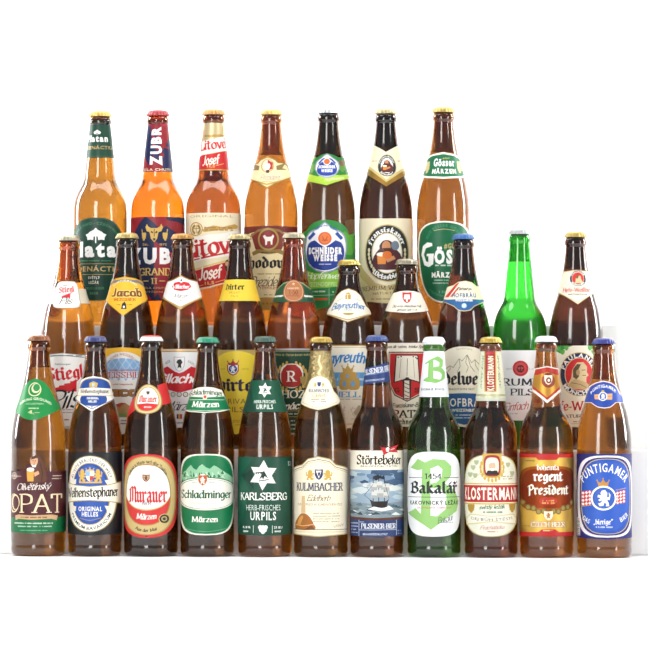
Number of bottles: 28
